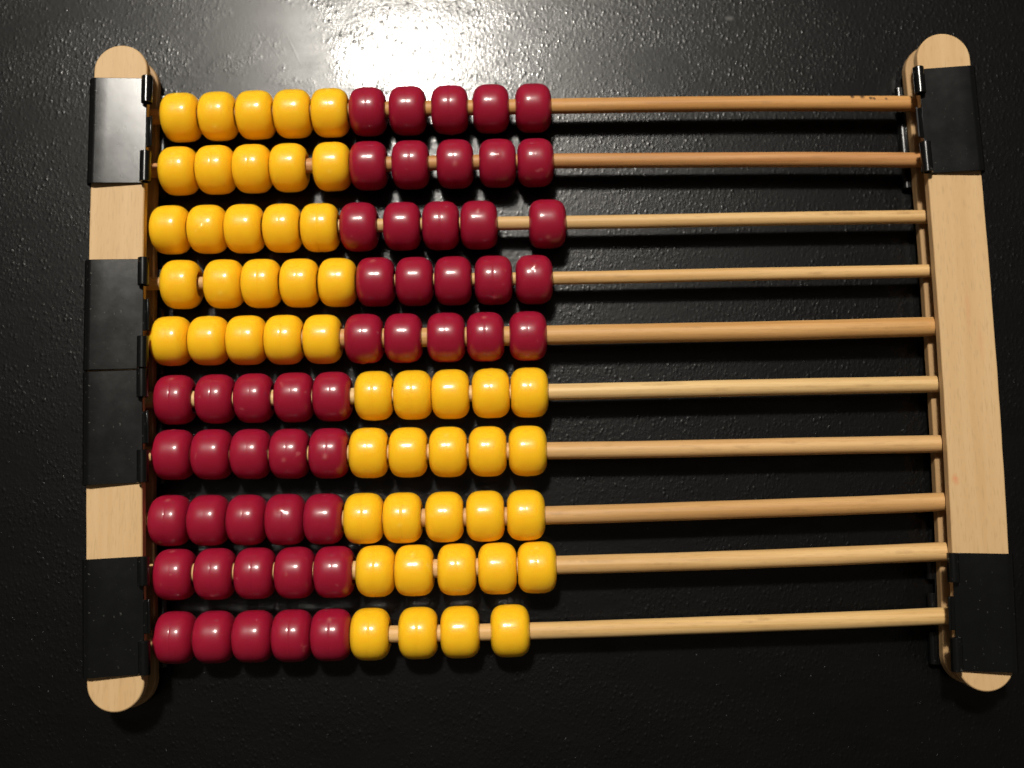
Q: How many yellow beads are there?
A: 49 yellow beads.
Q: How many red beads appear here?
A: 50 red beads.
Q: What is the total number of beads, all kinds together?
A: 99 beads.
